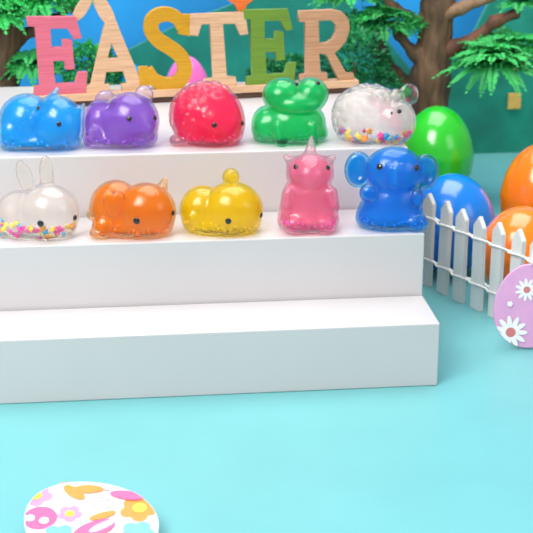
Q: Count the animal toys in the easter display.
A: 10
